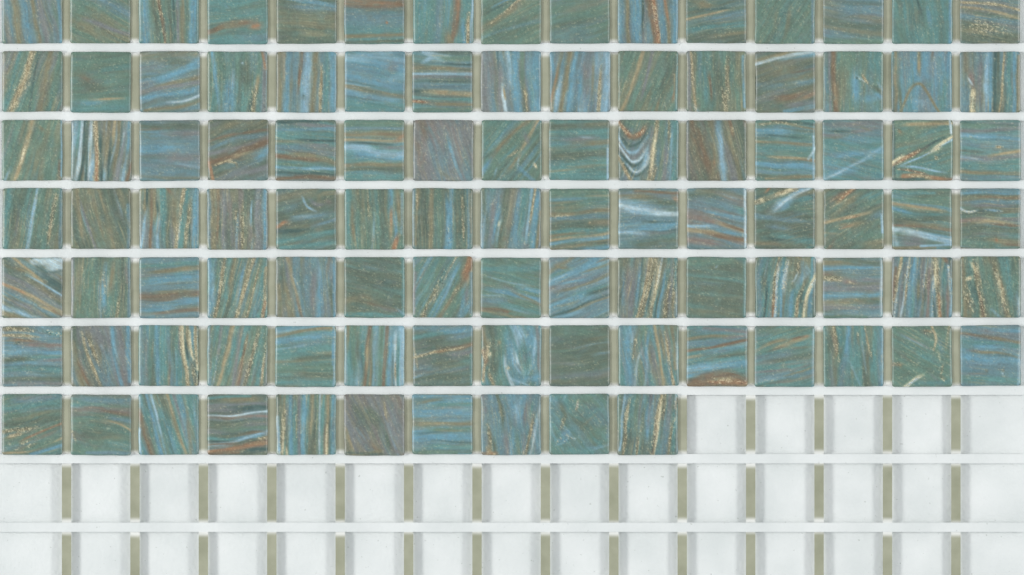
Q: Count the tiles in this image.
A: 100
